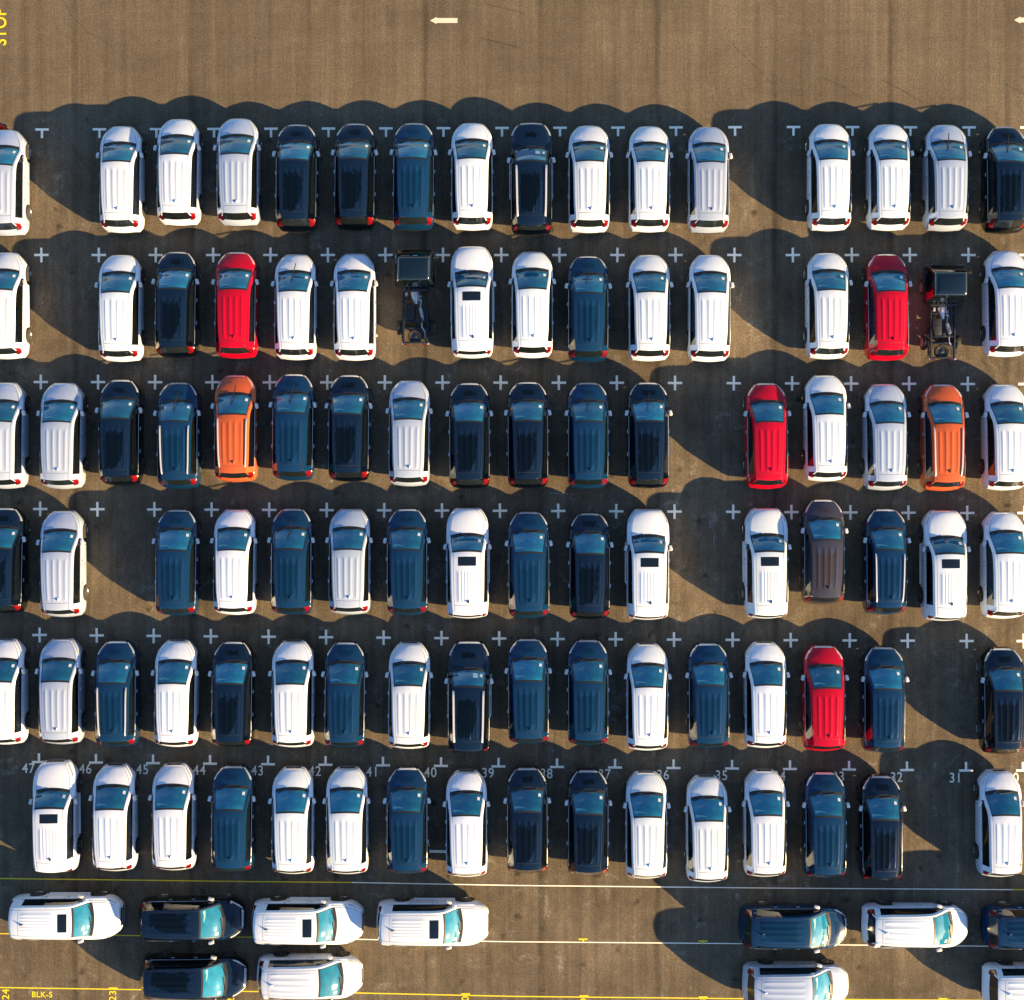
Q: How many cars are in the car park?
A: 107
